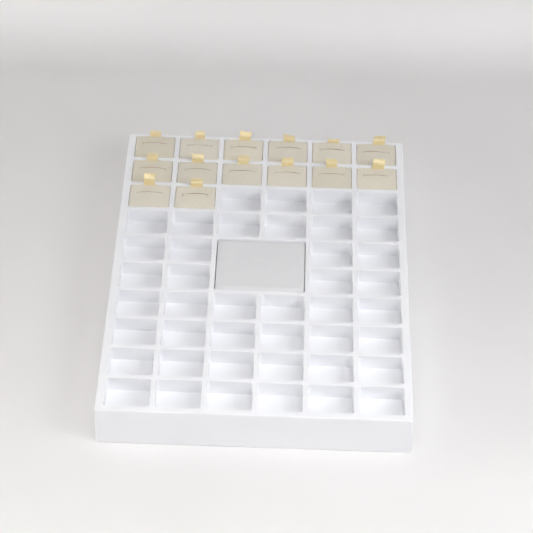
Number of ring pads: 14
